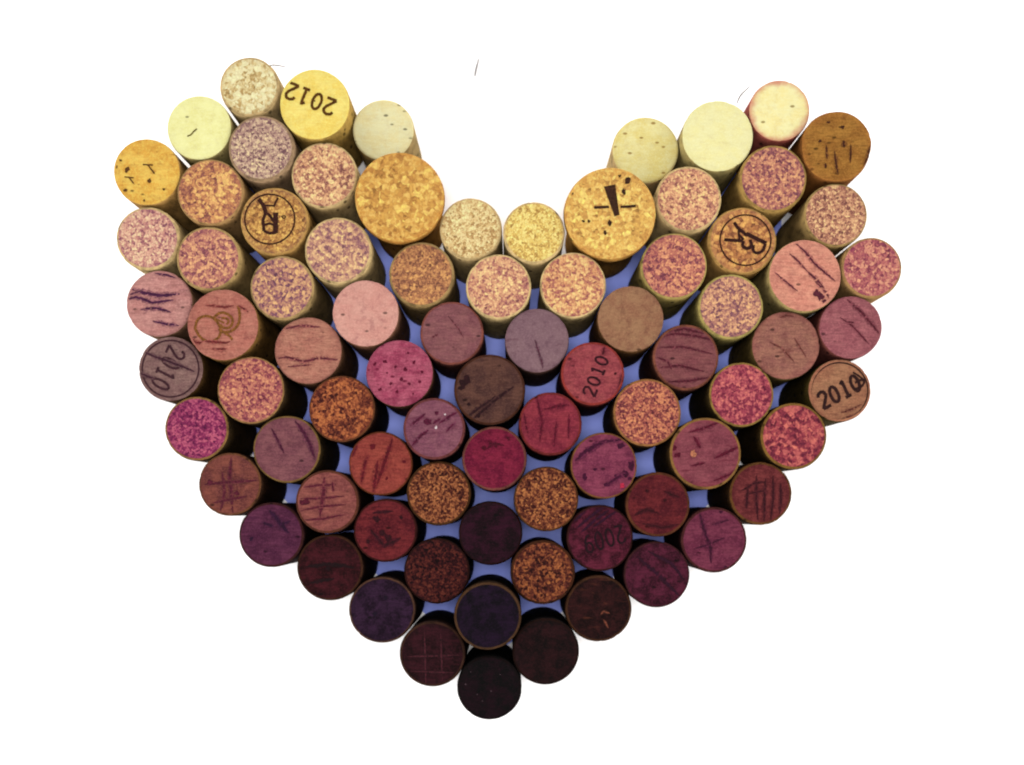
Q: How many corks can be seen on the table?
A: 81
